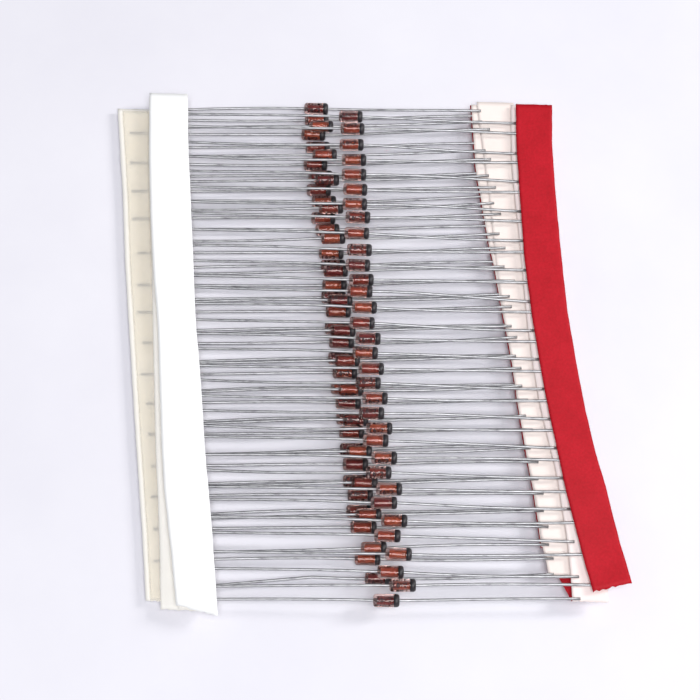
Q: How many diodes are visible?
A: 79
